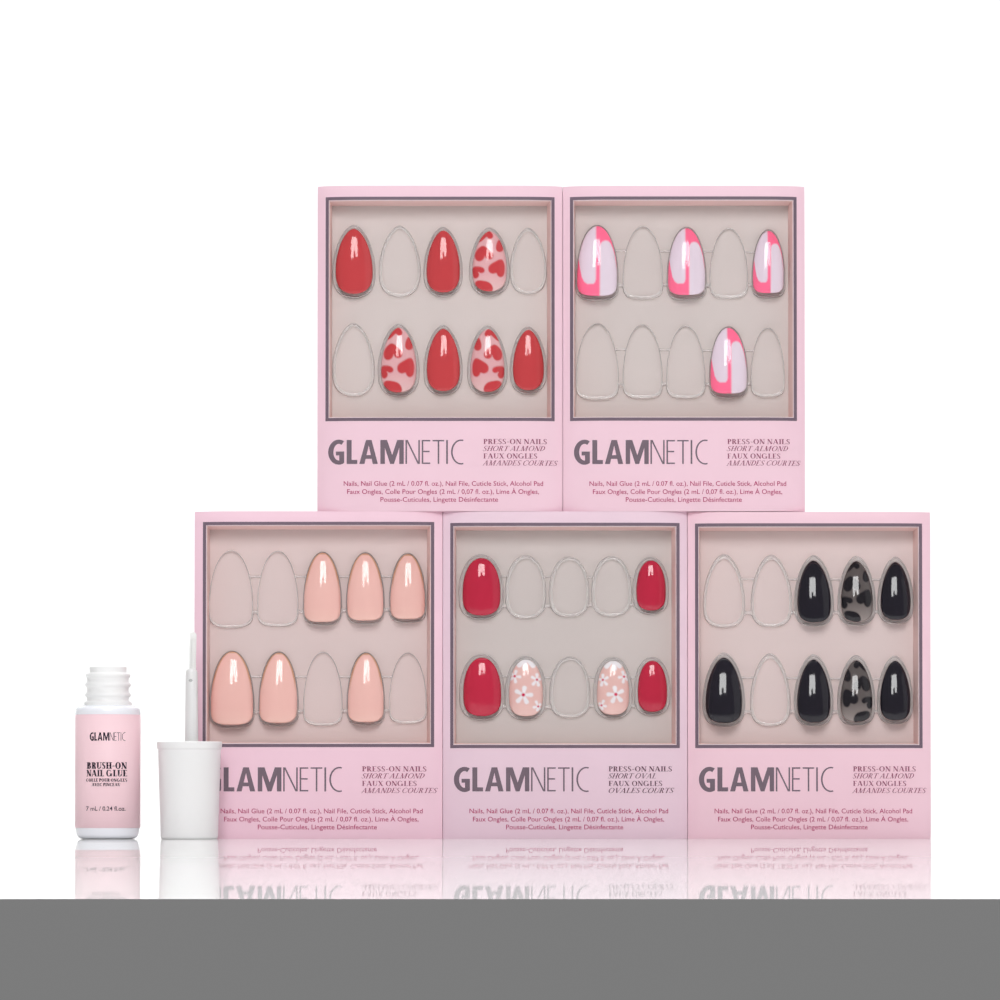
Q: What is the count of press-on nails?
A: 30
